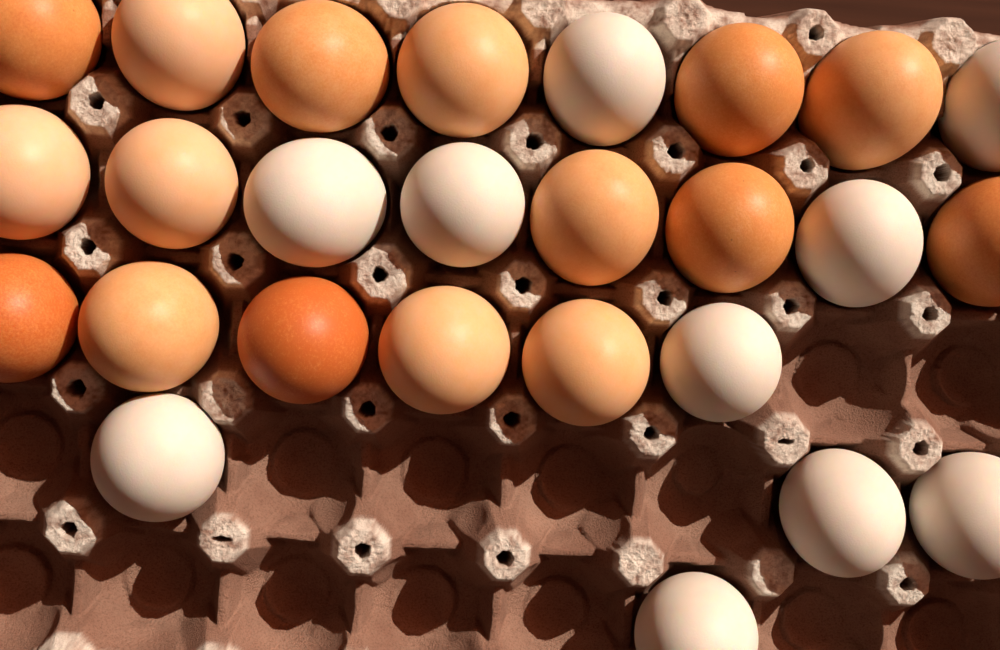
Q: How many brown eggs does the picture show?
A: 16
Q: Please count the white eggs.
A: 10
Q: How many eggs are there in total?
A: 26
